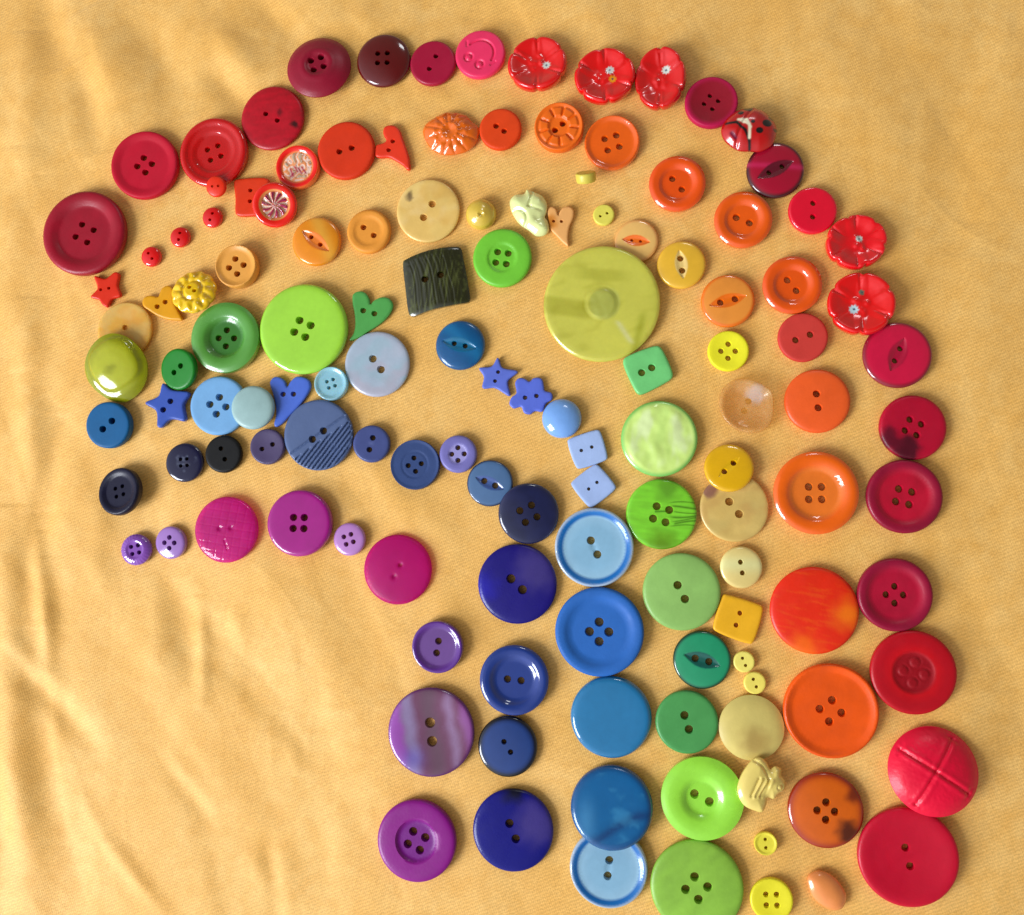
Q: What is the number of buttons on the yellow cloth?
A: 132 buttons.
